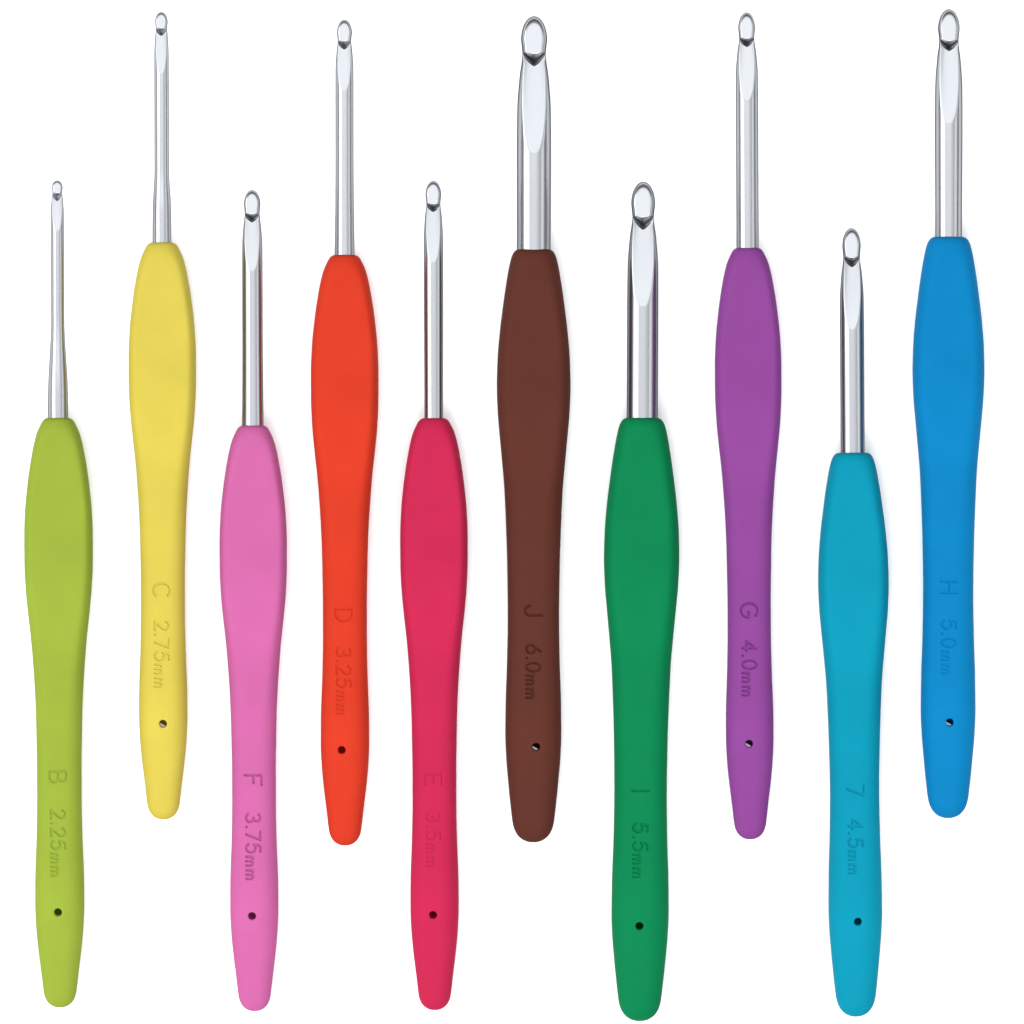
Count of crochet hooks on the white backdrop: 10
